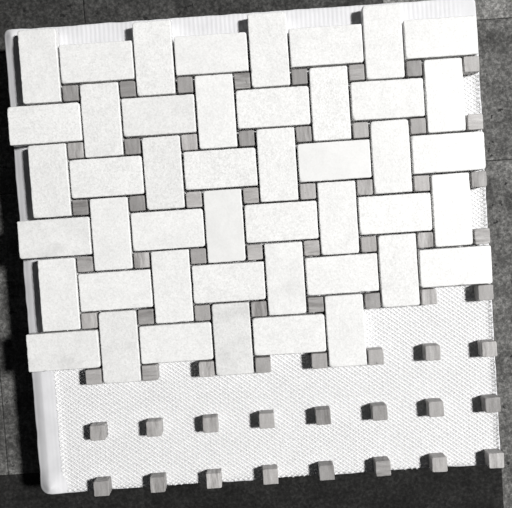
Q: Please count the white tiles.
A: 46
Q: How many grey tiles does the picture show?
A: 64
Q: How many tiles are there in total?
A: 110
